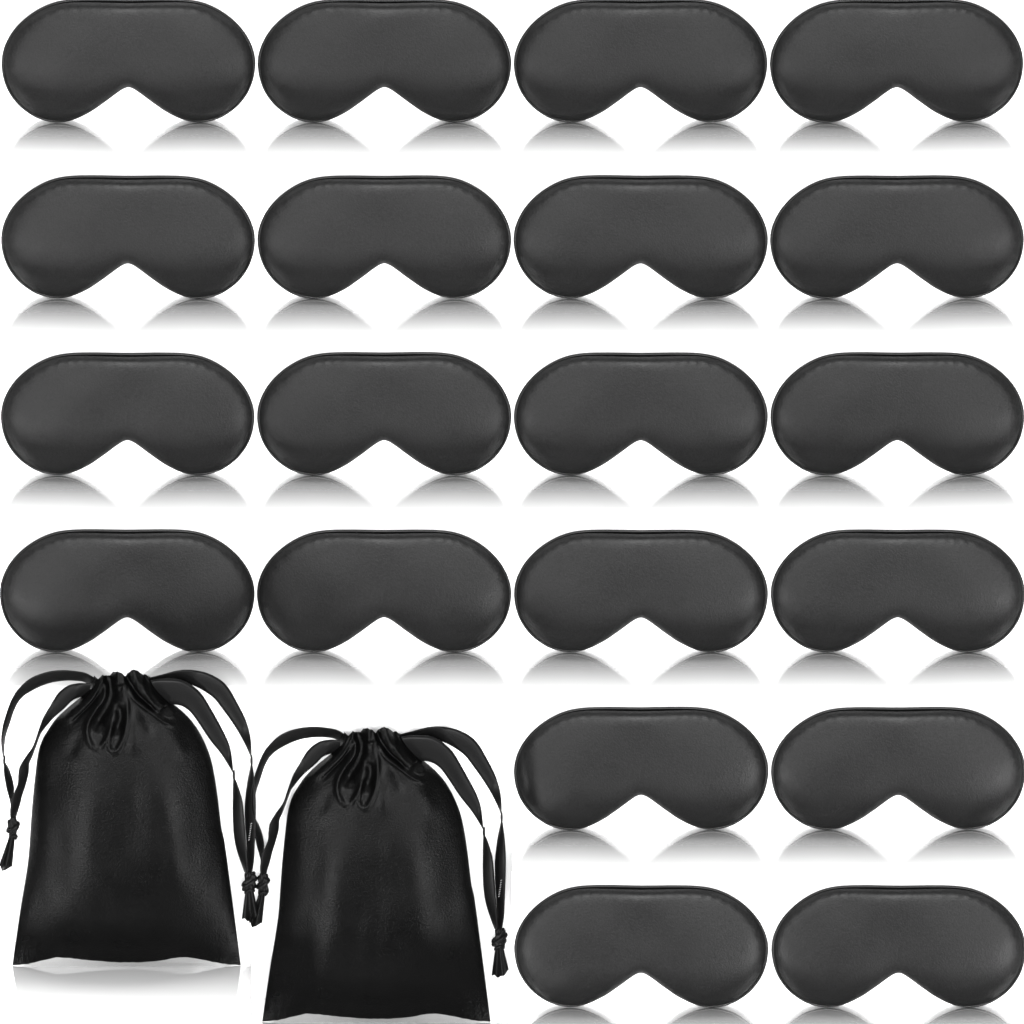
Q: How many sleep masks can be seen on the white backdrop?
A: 20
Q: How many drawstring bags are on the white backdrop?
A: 2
